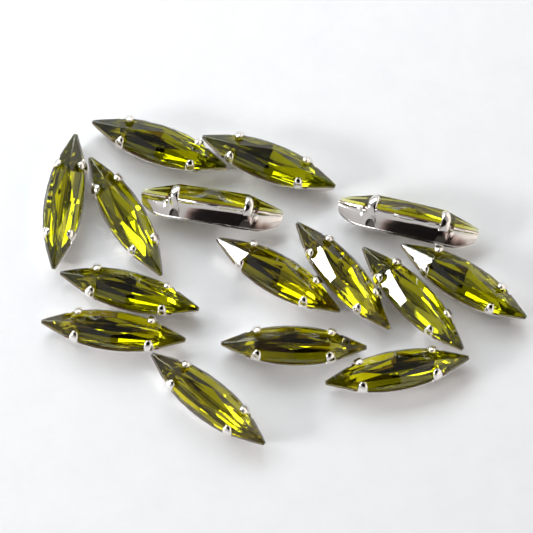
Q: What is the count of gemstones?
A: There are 15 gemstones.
